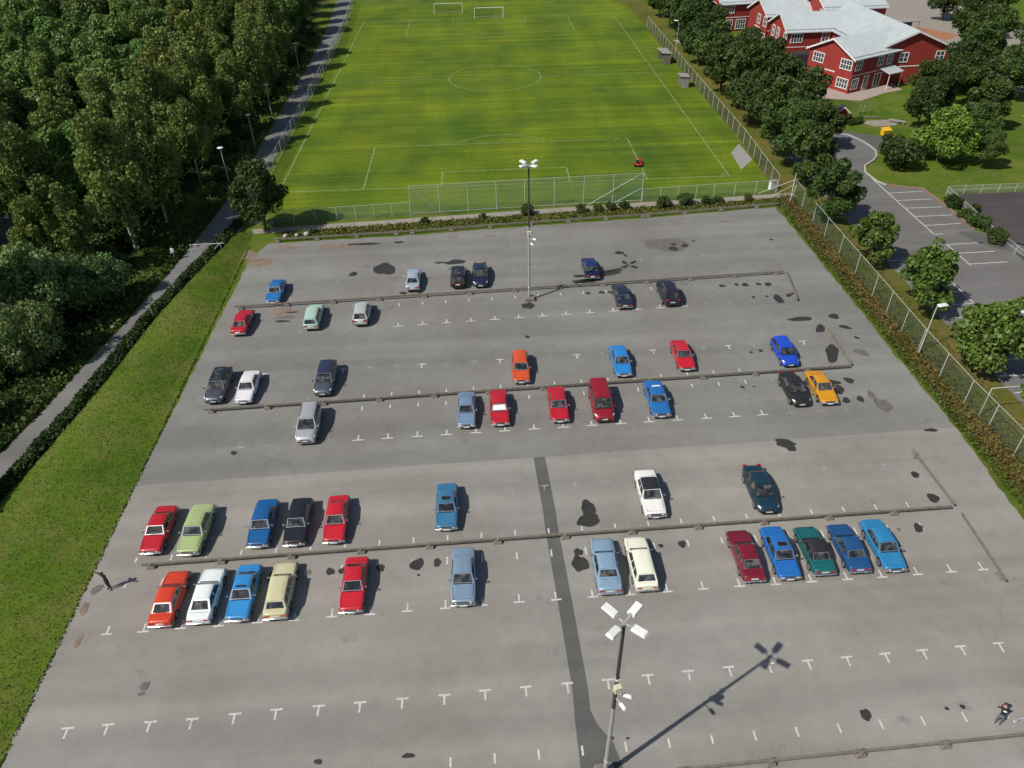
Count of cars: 46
